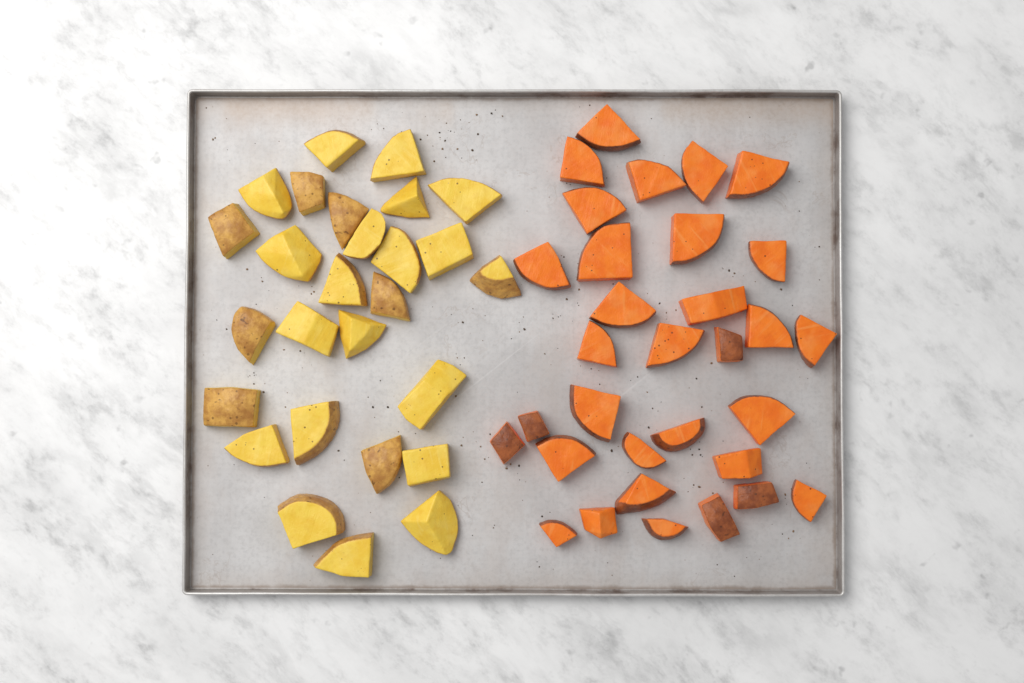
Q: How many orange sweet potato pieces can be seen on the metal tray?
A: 32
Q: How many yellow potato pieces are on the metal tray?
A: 27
